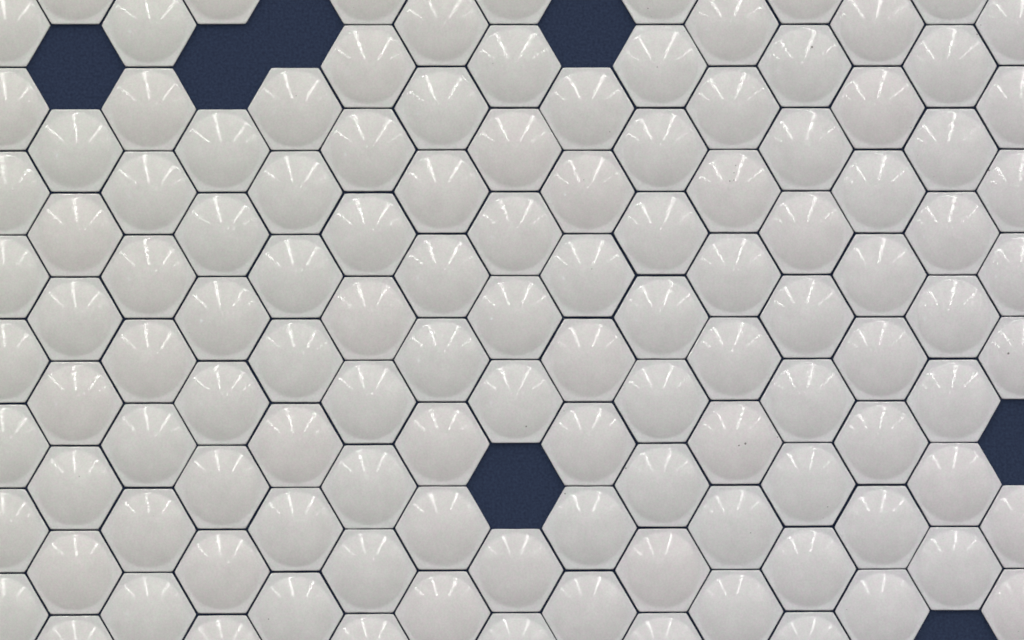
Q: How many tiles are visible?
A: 120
